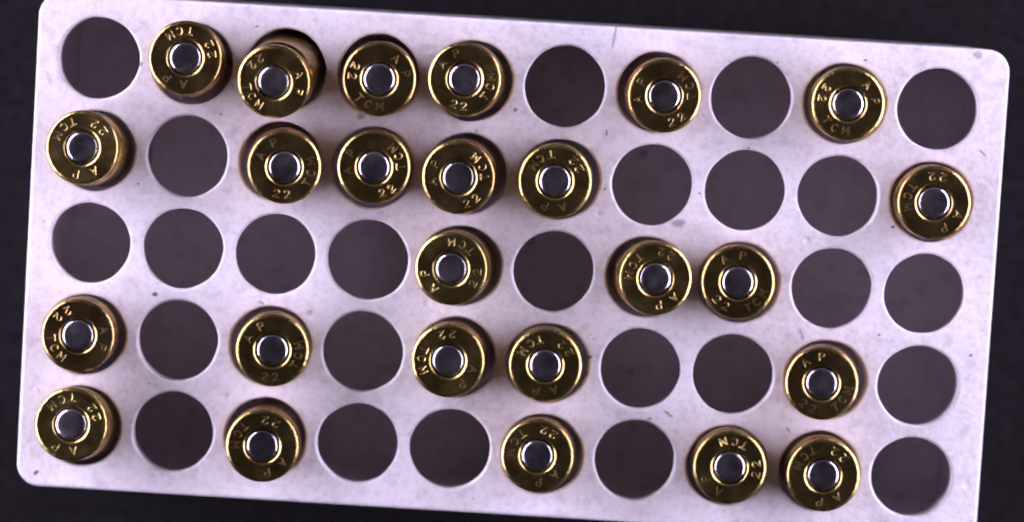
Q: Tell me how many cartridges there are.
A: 25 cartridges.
